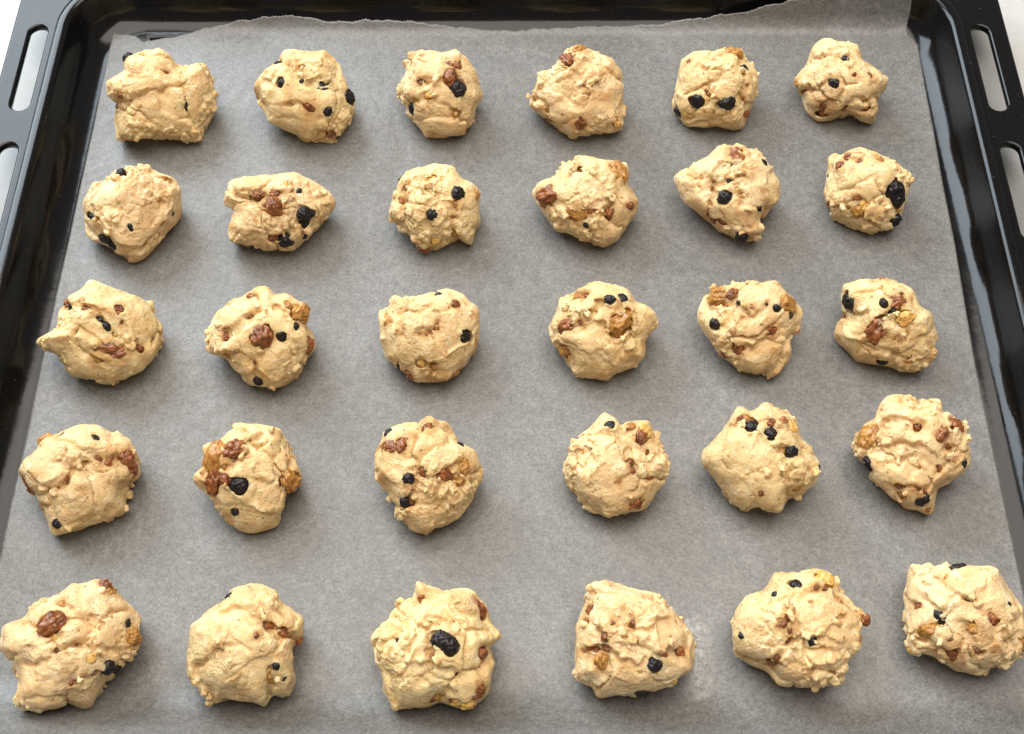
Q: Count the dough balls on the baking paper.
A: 30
